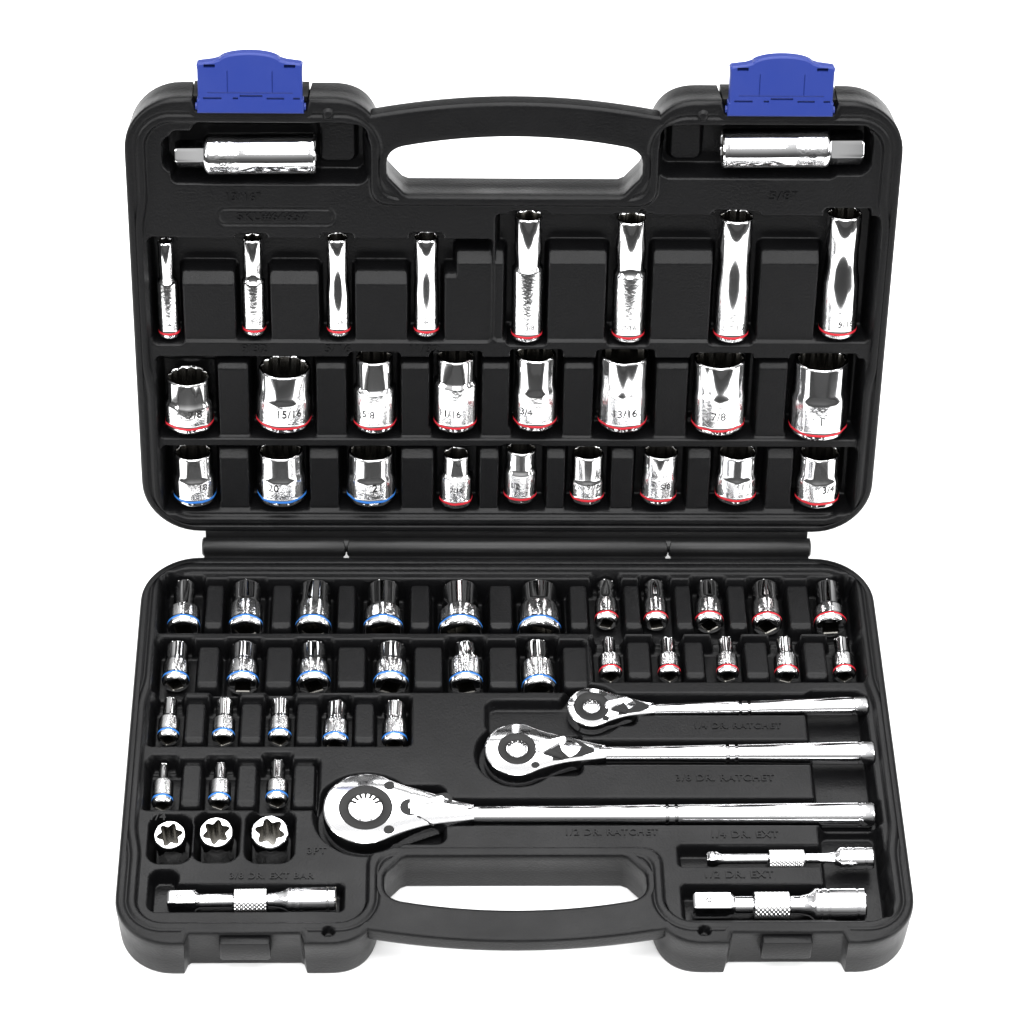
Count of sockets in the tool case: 60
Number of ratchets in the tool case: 3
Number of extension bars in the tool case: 3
